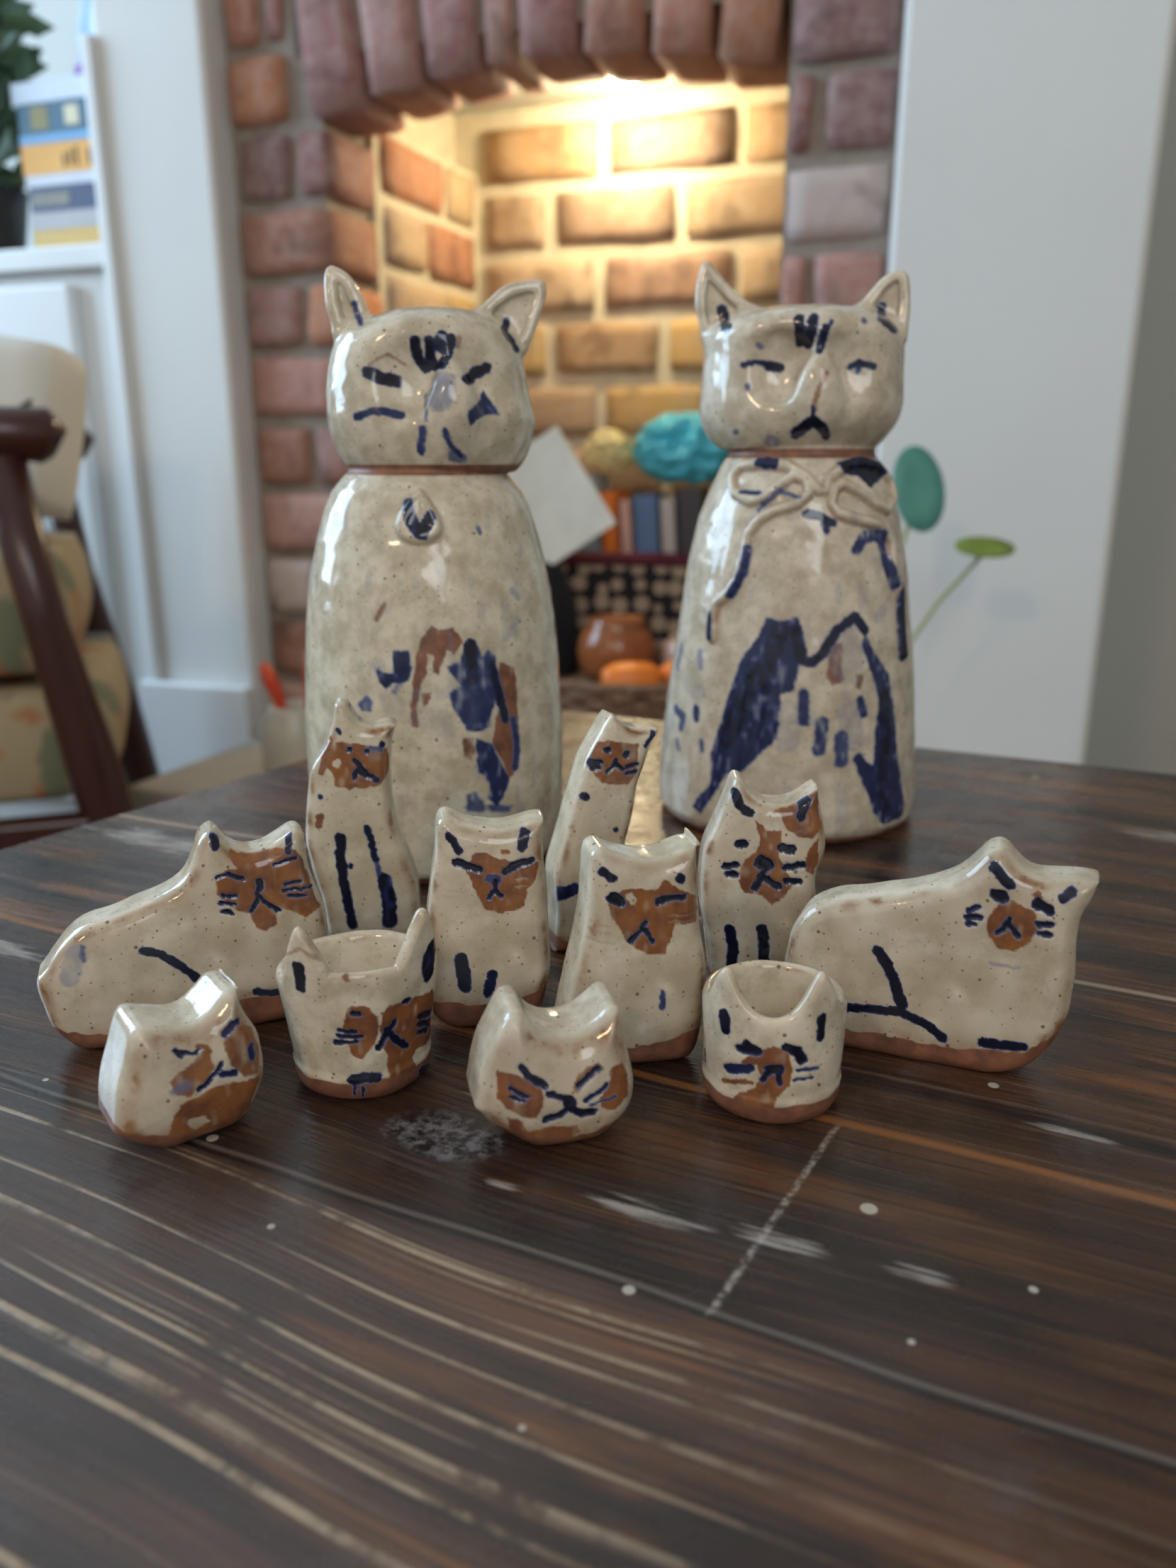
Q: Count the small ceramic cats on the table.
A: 11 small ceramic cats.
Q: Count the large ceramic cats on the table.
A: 2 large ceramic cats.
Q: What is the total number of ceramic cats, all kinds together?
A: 13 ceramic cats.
